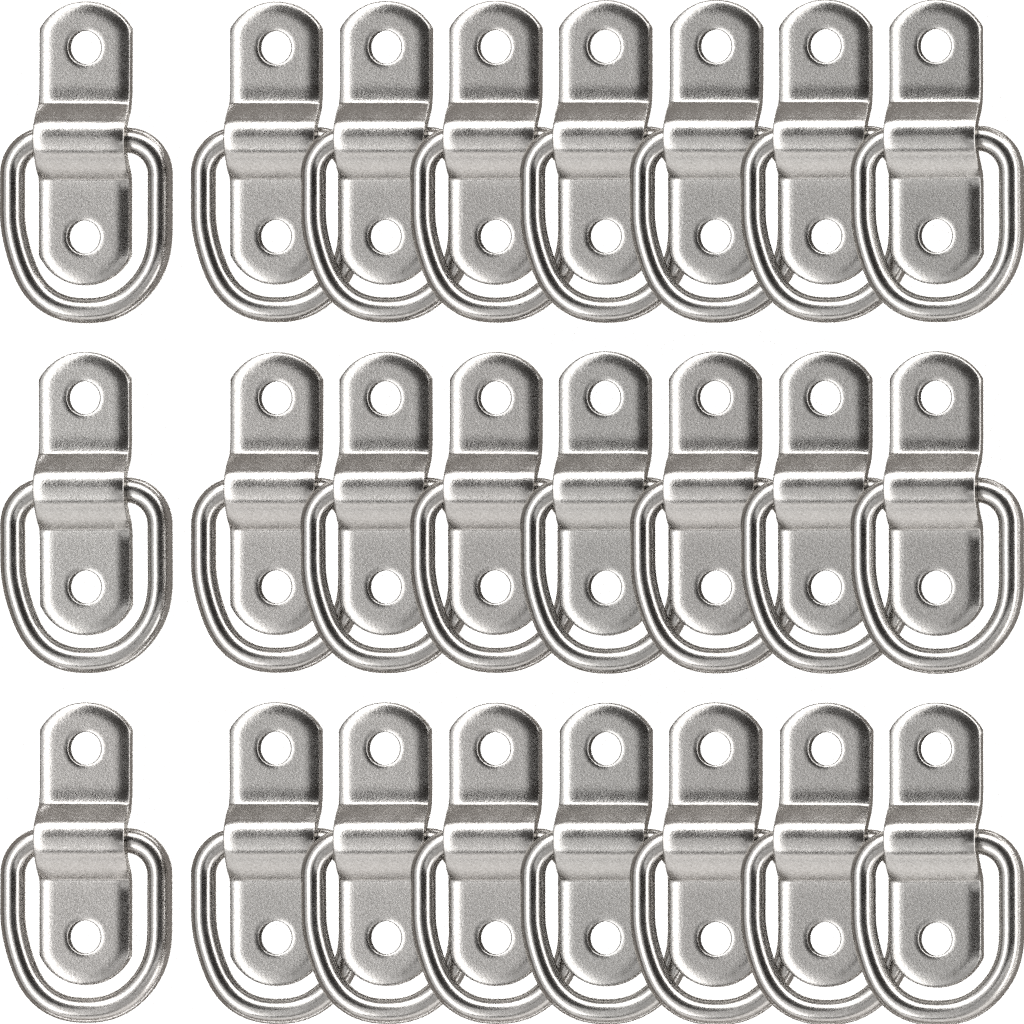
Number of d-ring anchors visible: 24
